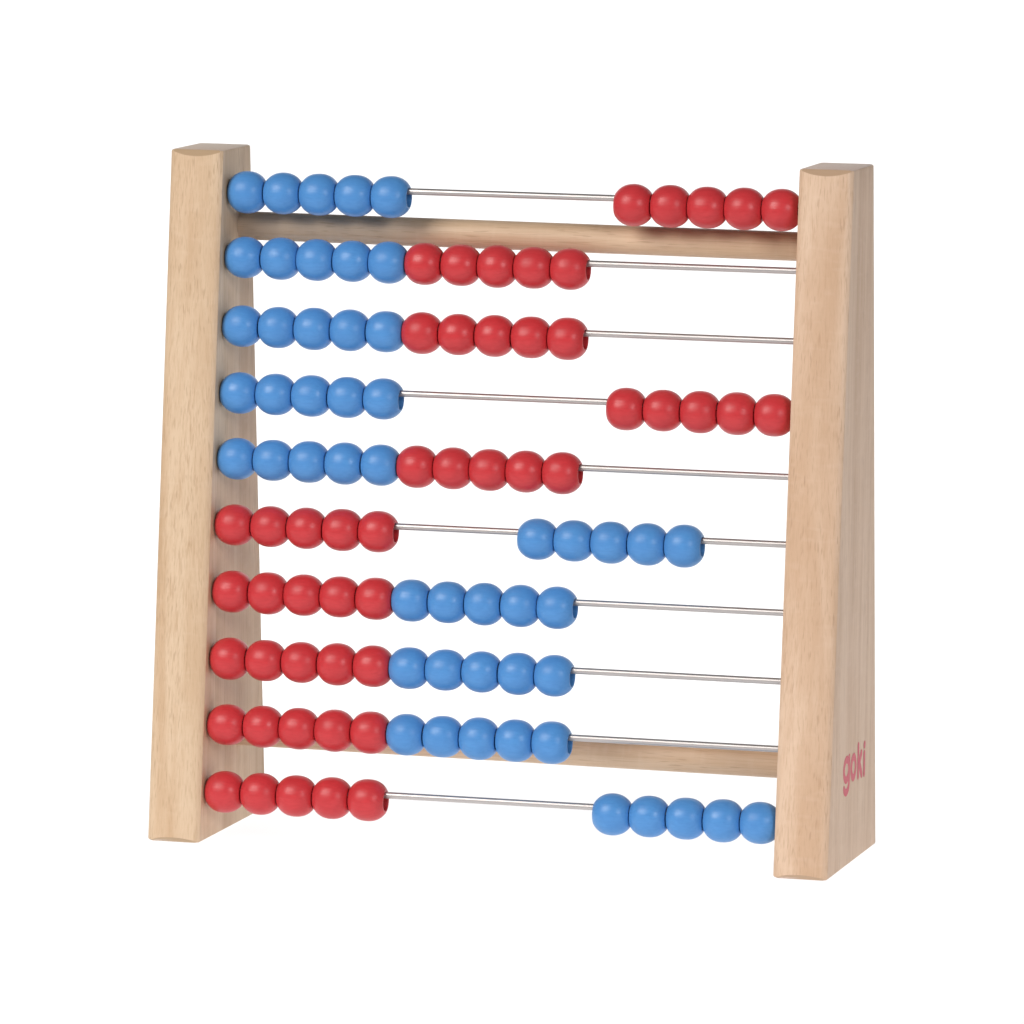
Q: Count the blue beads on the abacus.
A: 50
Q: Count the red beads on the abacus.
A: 50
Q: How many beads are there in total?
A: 100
